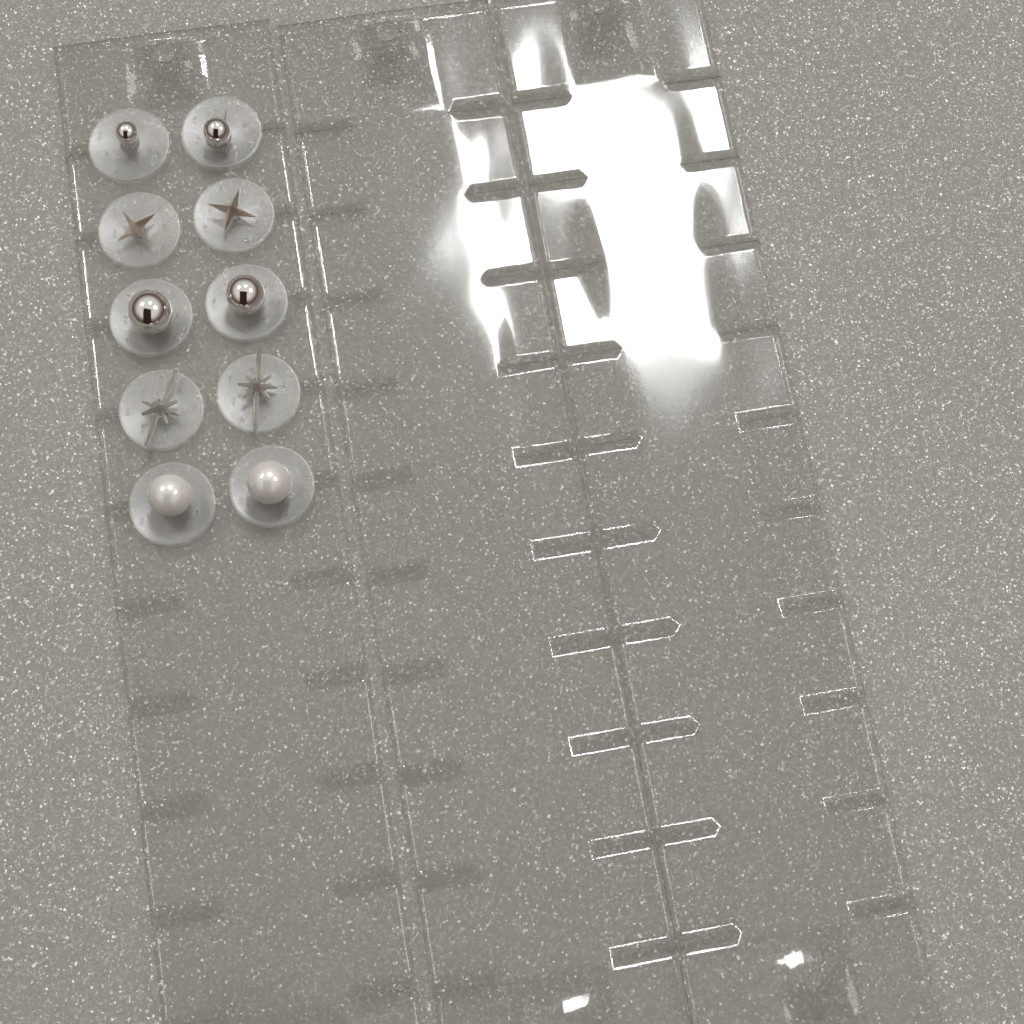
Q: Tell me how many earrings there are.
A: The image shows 10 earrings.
